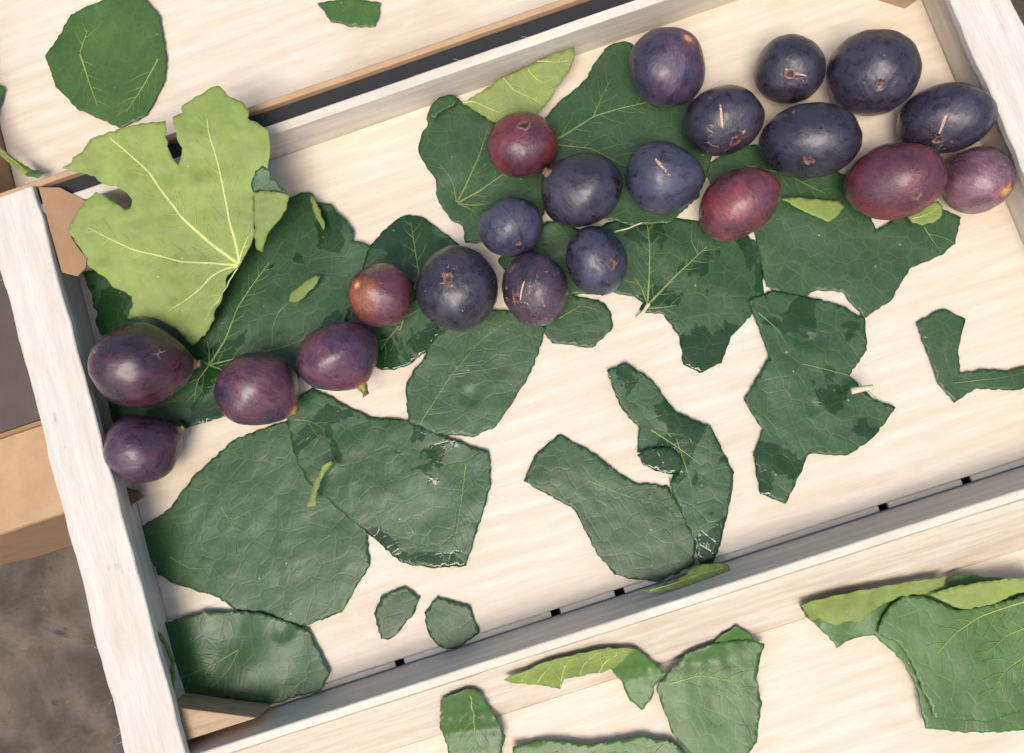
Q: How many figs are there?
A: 21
